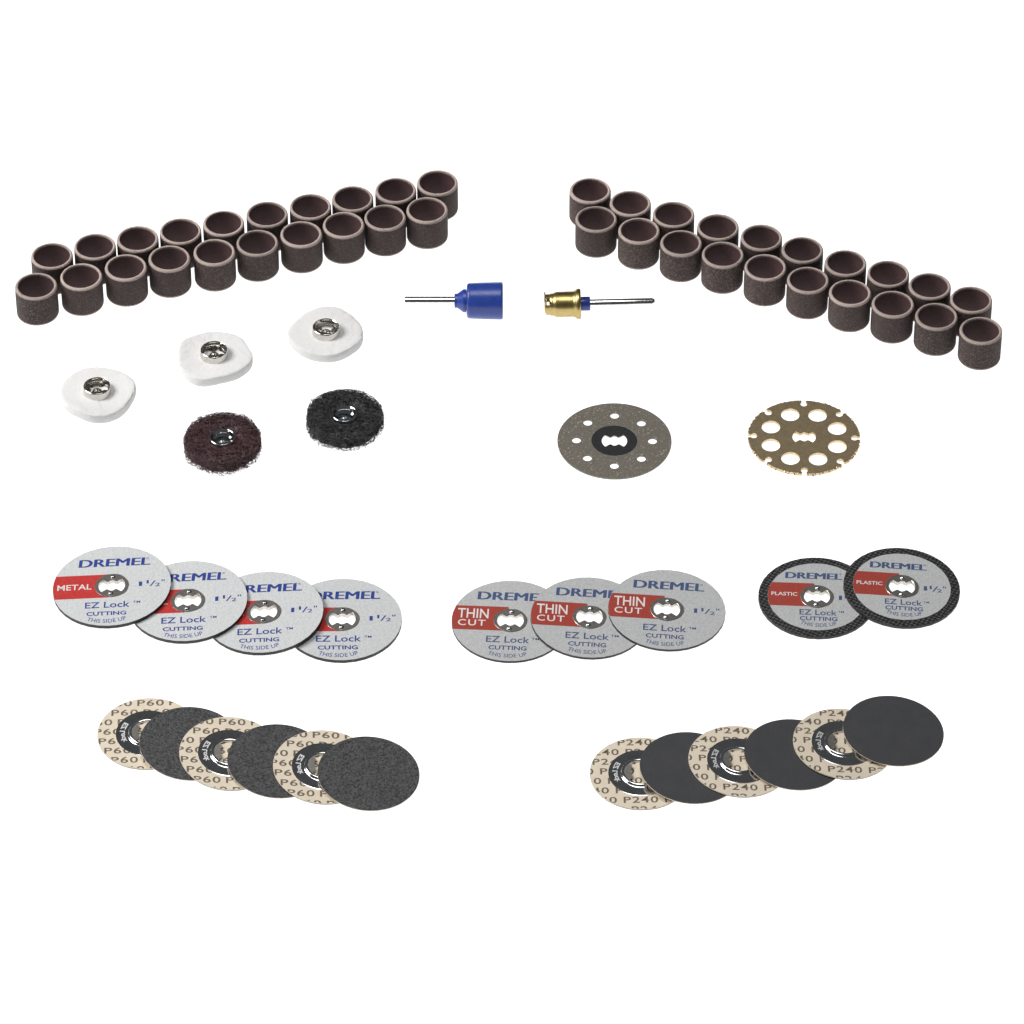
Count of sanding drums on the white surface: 40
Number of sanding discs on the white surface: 12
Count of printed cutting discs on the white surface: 9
